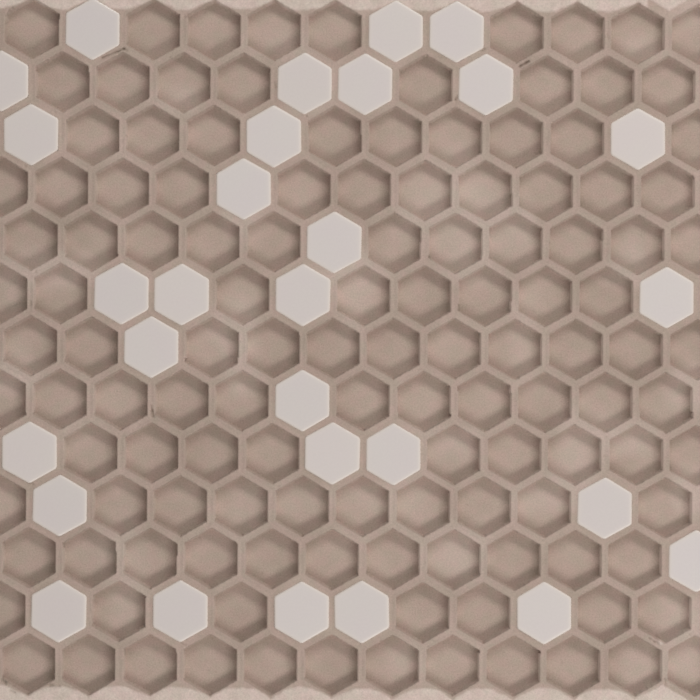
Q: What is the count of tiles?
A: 29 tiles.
